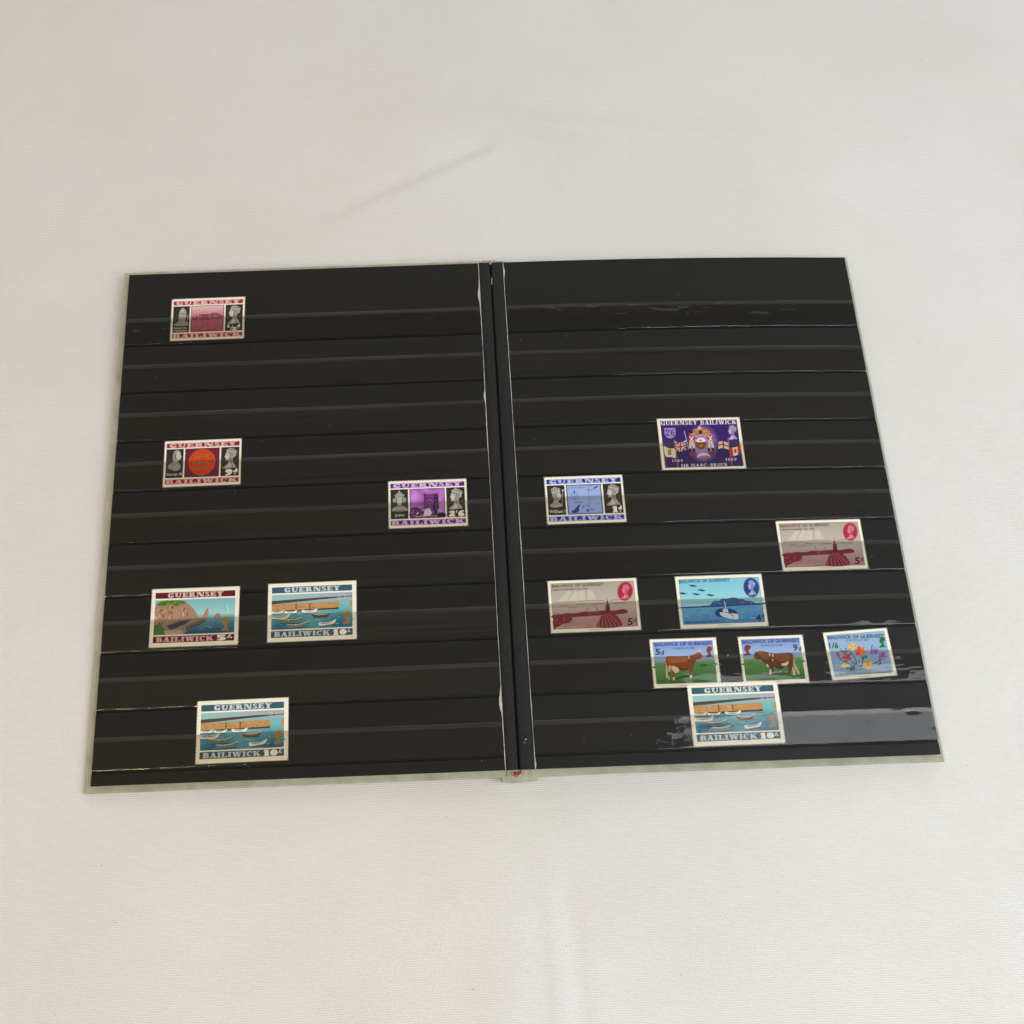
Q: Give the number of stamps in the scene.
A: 15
